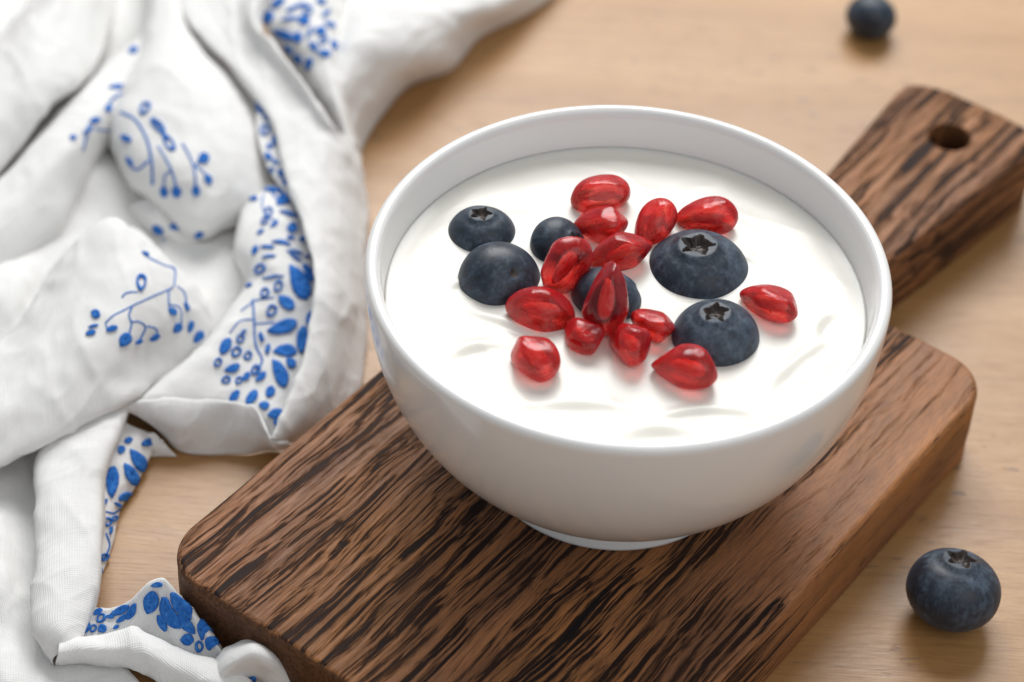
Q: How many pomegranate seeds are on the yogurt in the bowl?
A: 14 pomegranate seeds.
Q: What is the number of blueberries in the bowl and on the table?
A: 8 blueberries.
